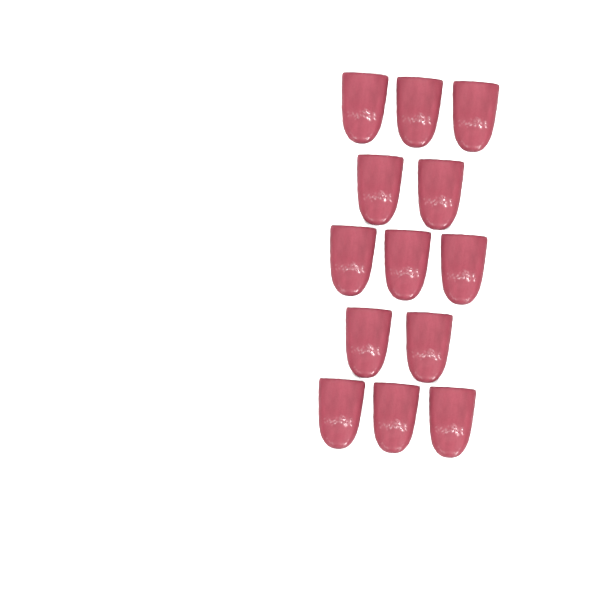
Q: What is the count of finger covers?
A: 13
